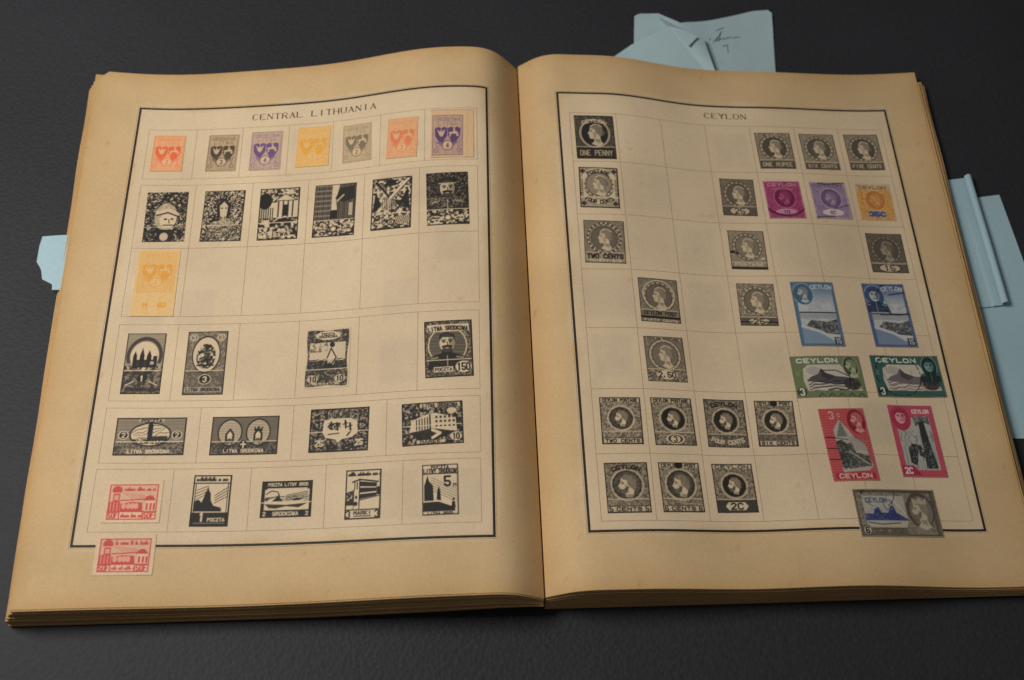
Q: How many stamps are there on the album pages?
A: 57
